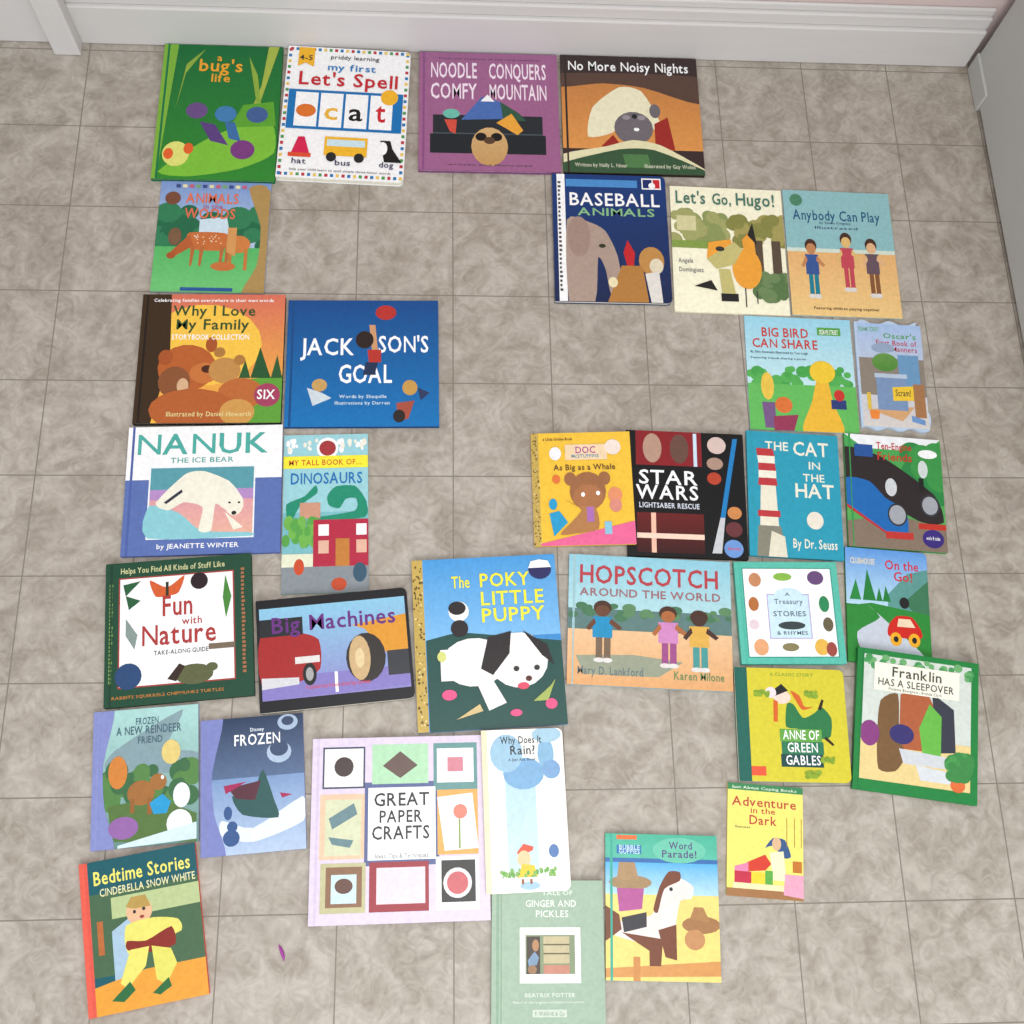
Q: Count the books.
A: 34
